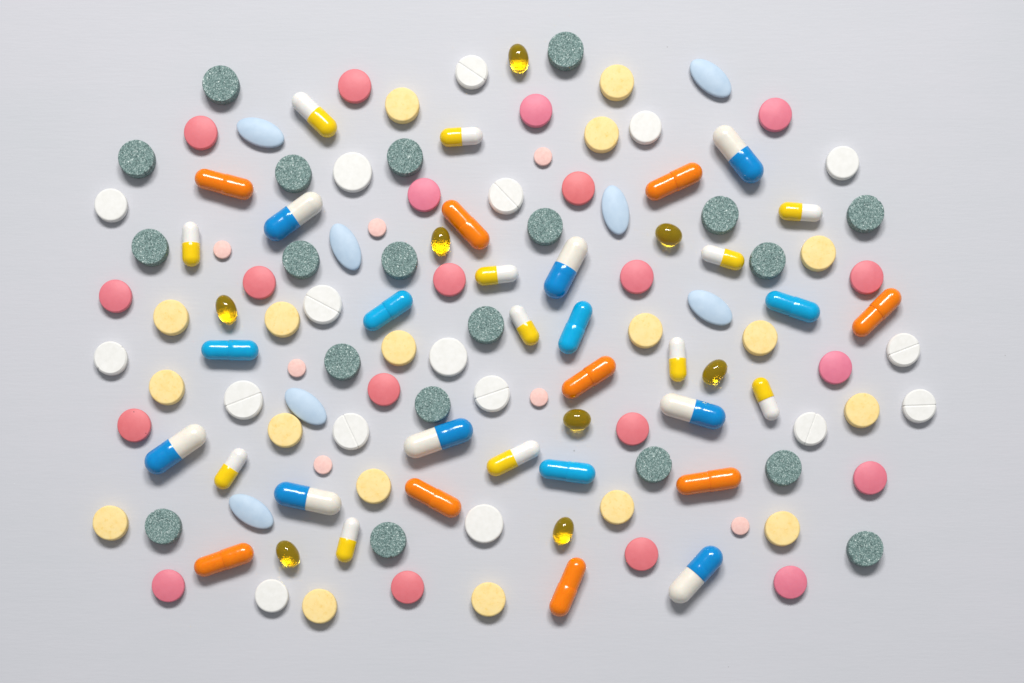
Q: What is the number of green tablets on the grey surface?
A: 20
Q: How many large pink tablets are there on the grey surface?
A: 20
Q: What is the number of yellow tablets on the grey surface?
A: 18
